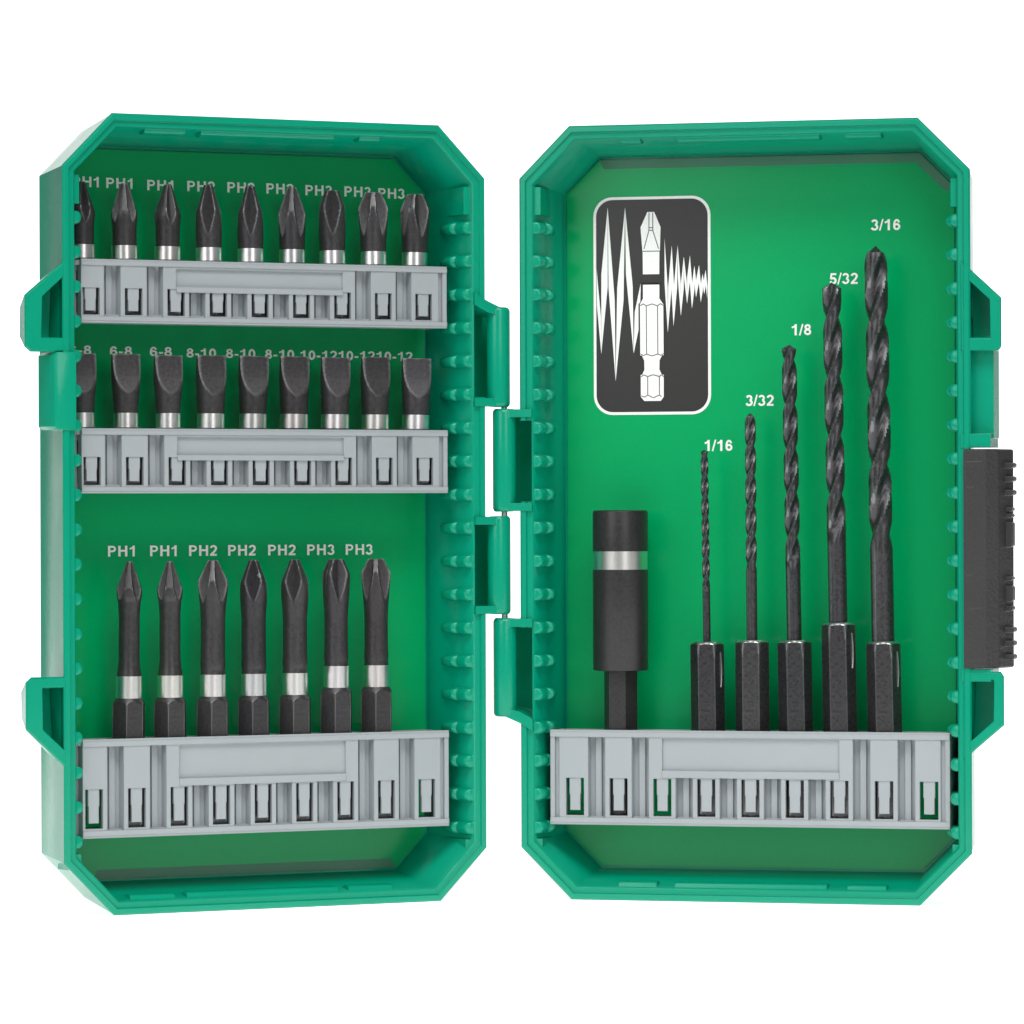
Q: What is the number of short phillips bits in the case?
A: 9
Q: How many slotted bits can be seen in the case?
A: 9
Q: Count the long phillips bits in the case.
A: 7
